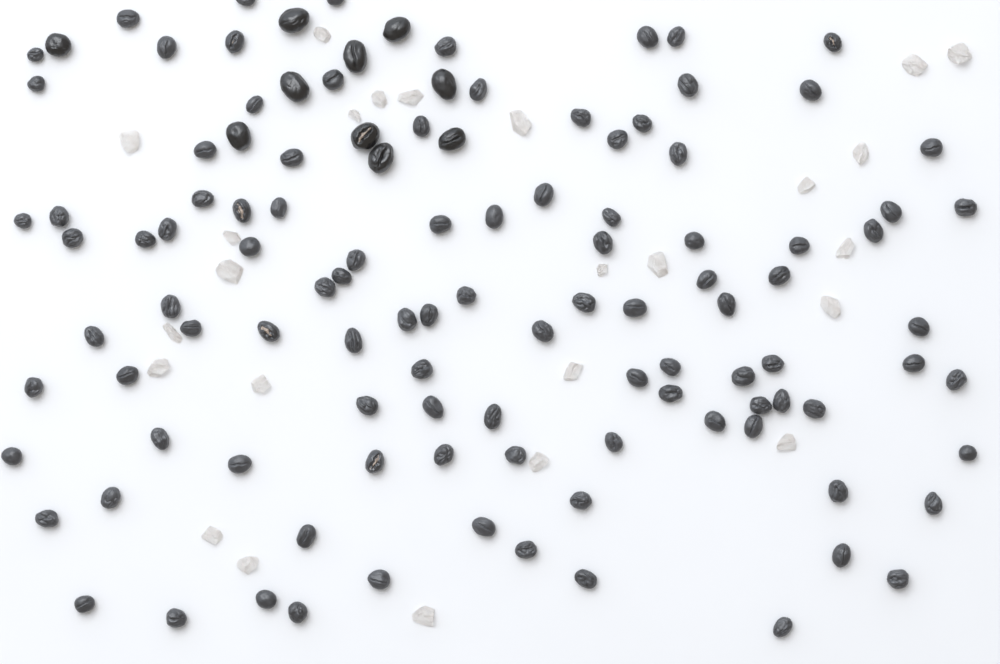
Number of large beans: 10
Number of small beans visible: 104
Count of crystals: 25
